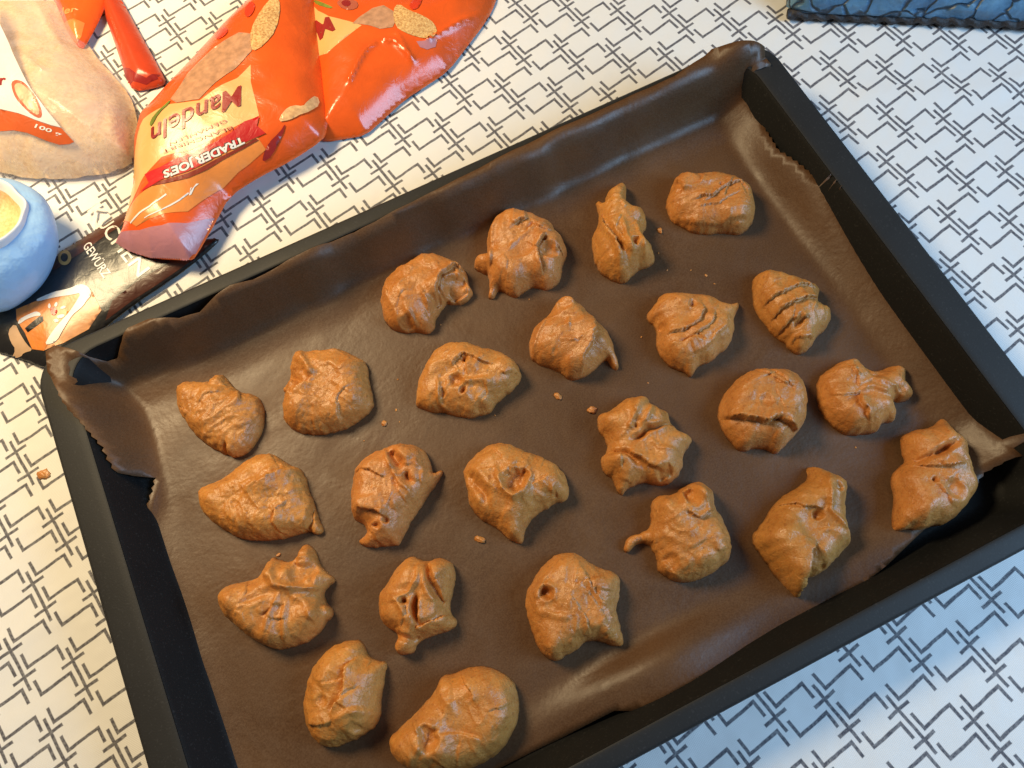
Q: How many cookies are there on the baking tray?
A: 24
